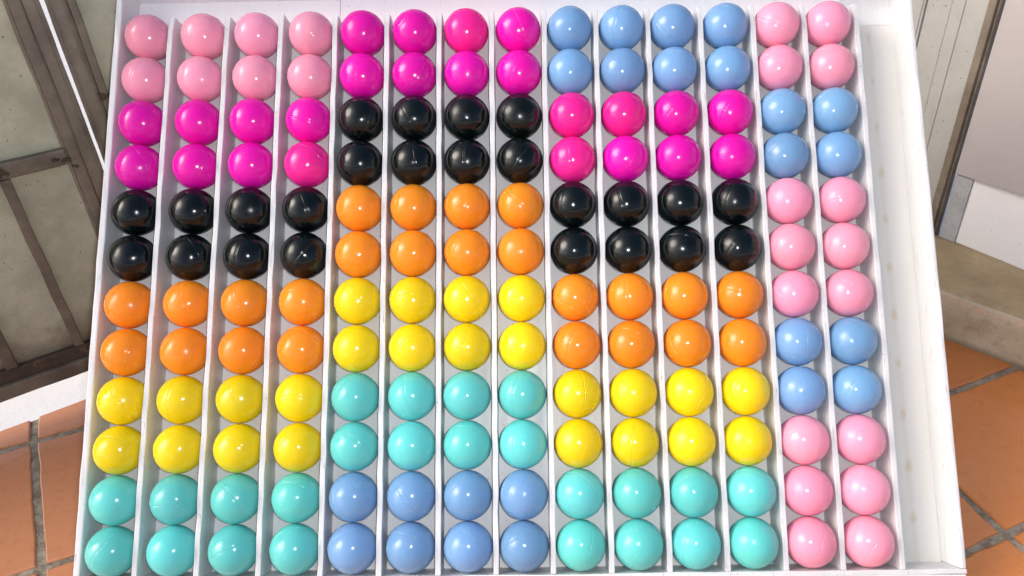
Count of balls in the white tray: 168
